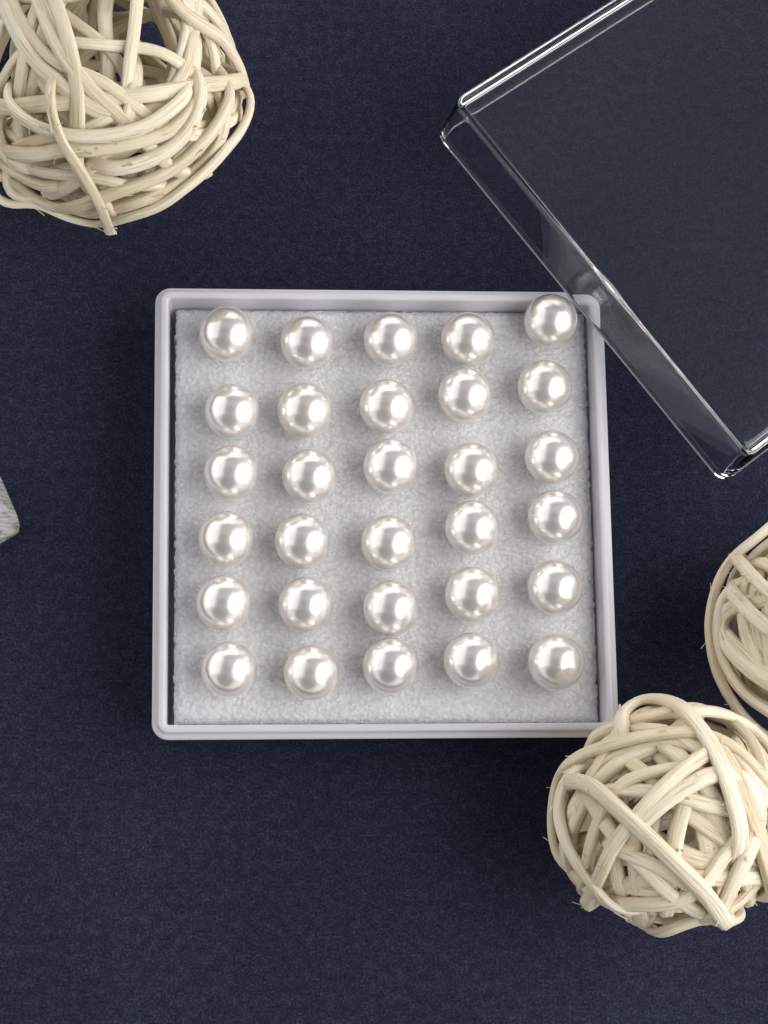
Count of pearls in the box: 30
